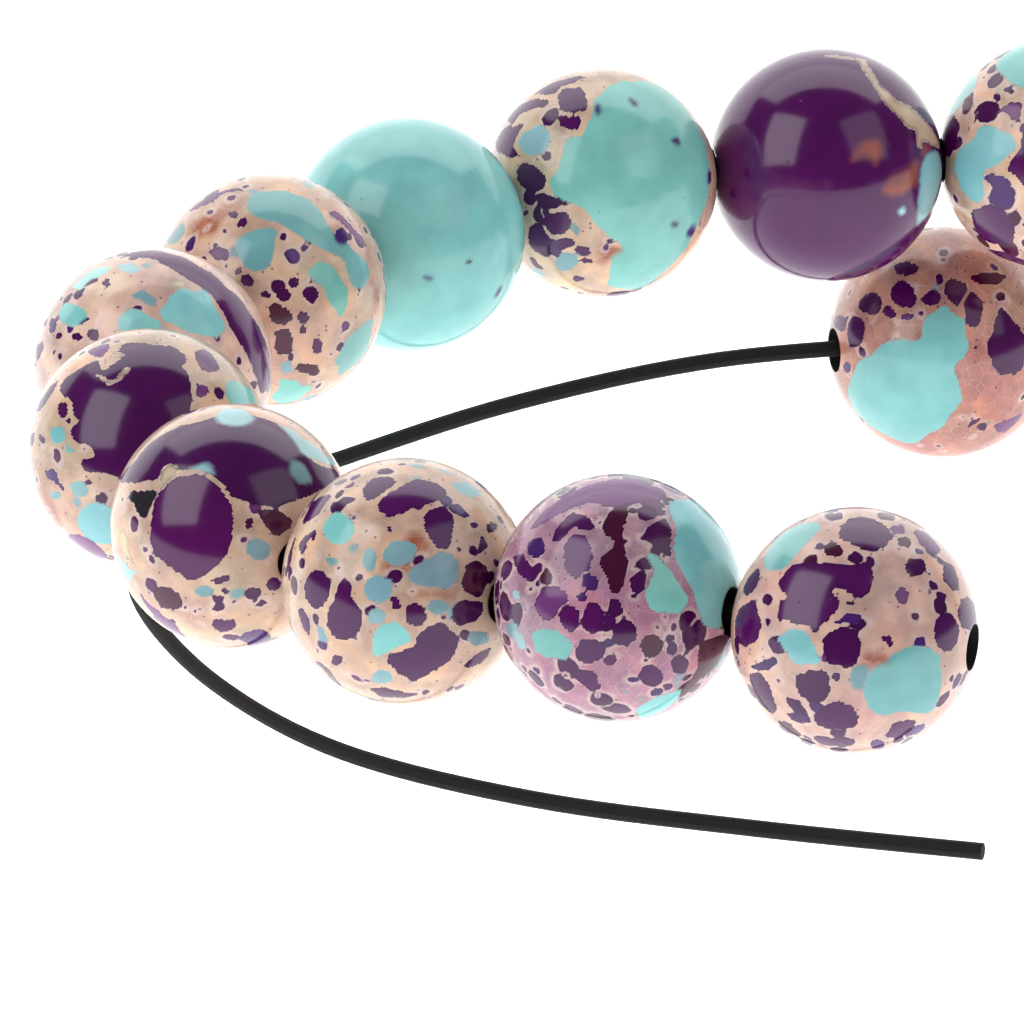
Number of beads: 12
